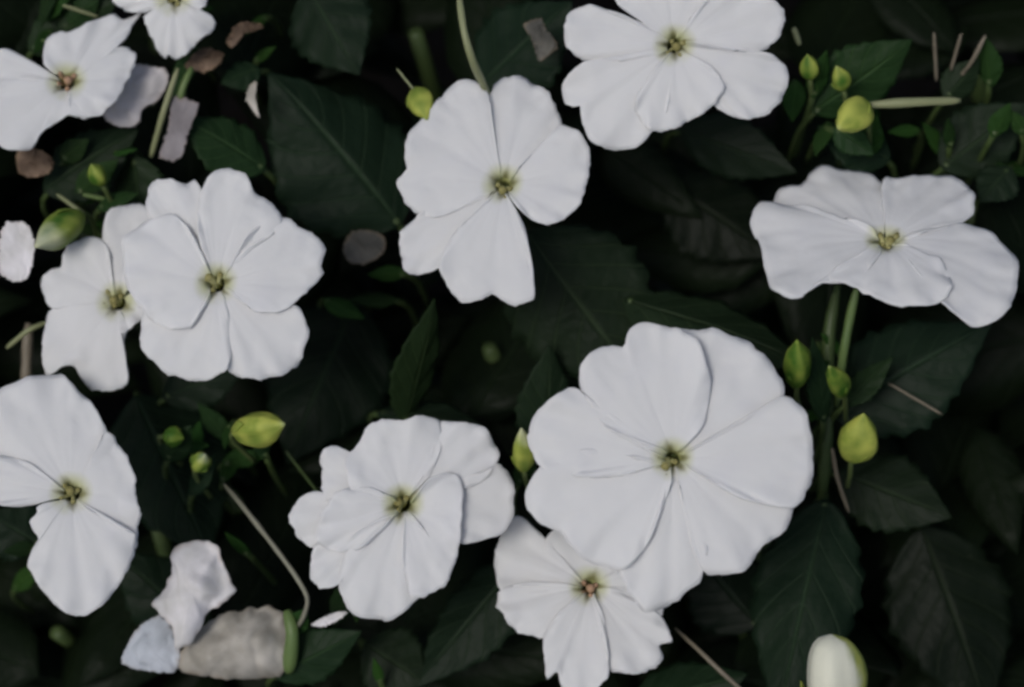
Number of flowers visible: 11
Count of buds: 14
